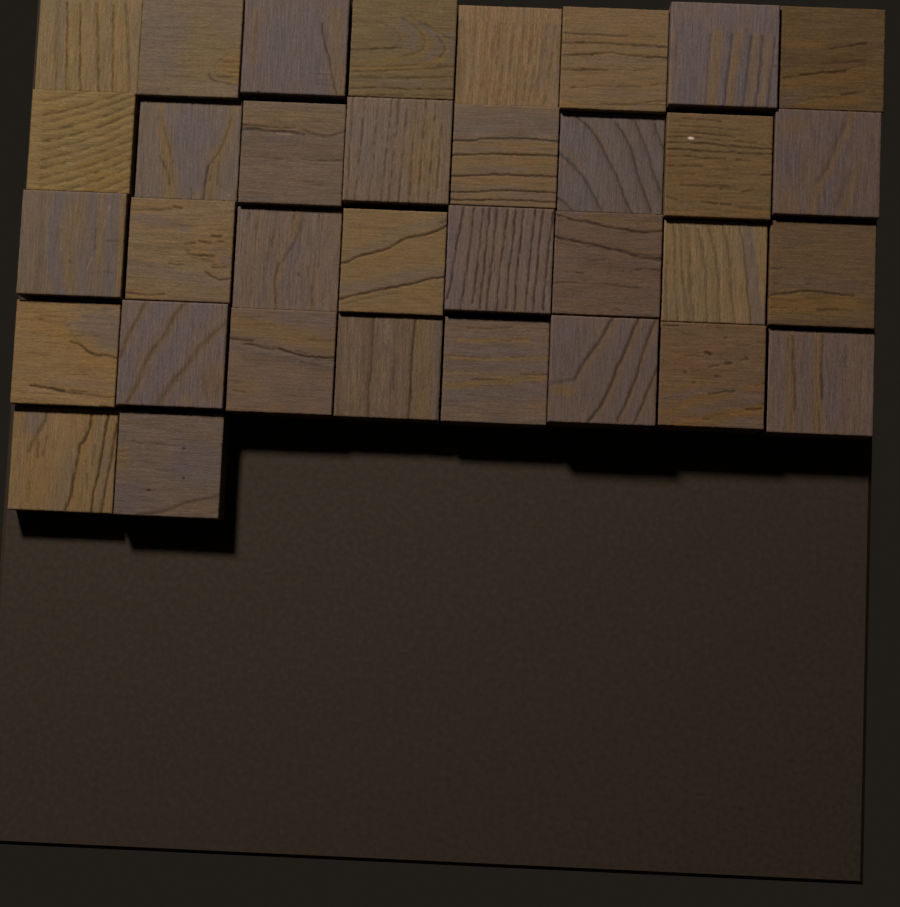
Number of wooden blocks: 34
